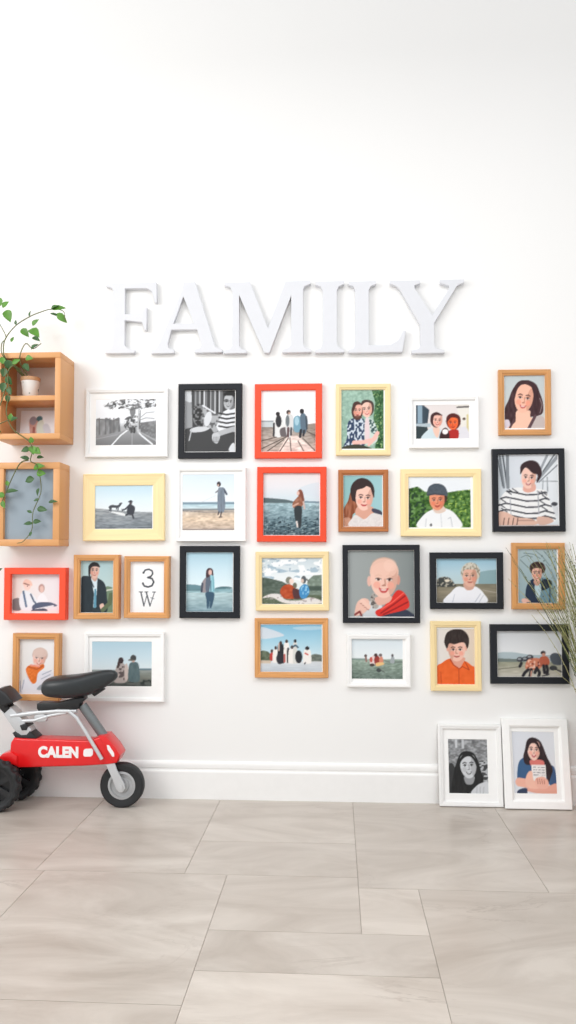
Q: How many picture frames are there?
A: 28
